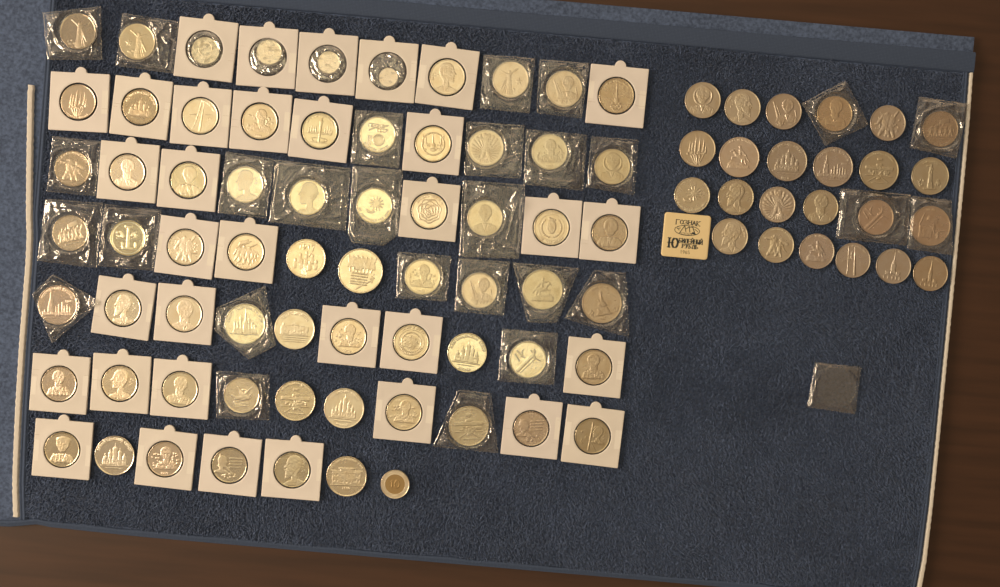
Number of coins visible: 91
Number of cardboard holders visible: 34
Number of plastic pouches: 29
